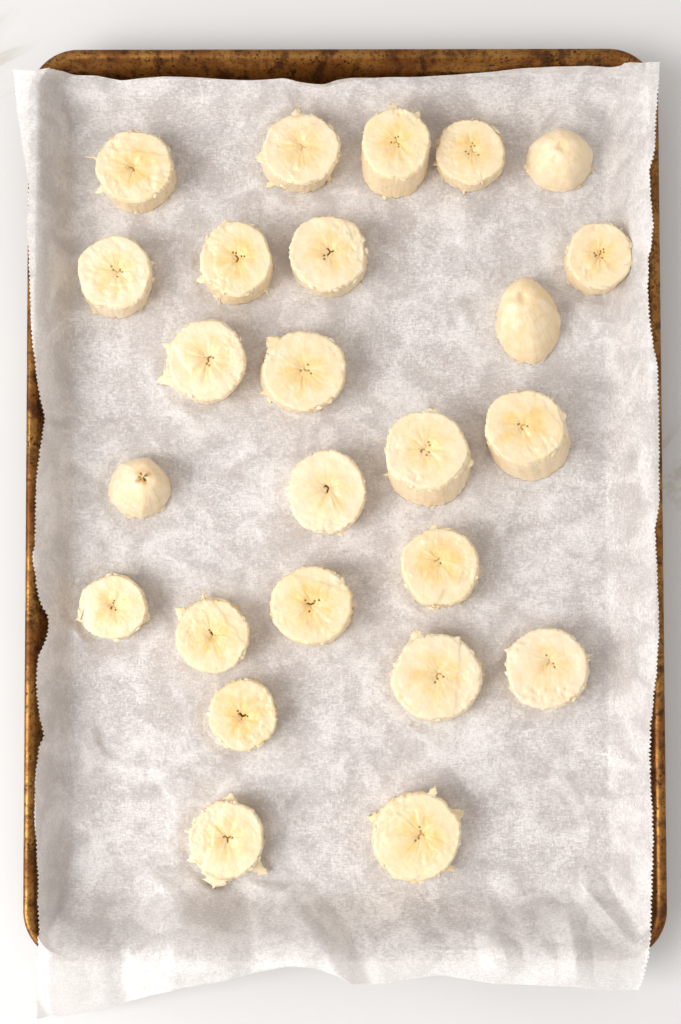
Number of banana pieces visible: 25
